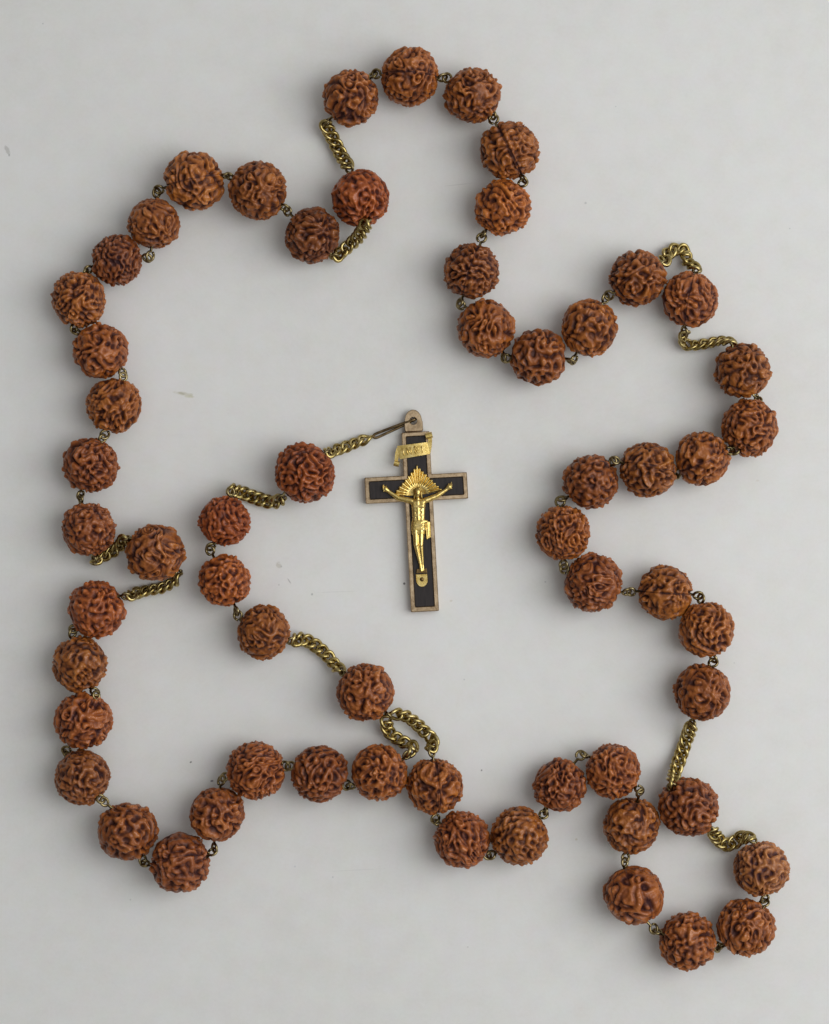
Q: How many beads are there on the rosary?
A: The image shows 59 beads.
